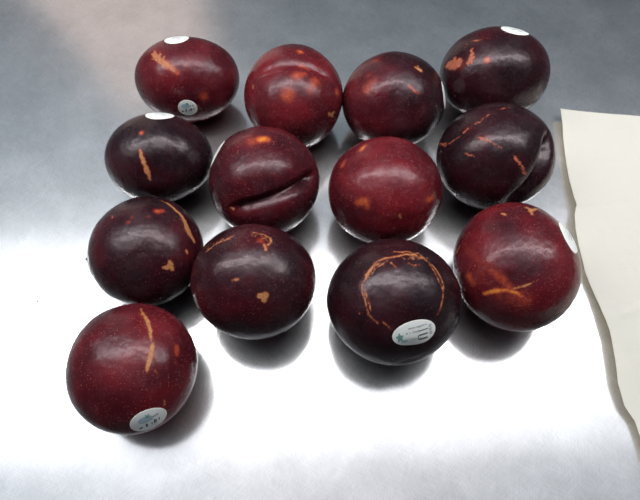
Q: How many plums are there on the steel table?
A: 13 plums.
